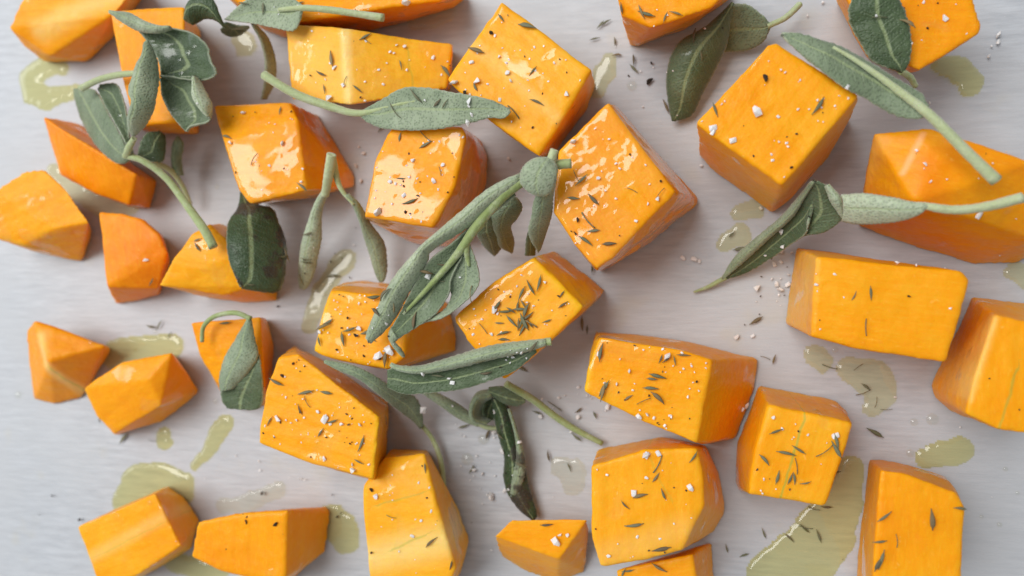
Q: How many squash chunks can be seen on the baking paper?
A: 33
